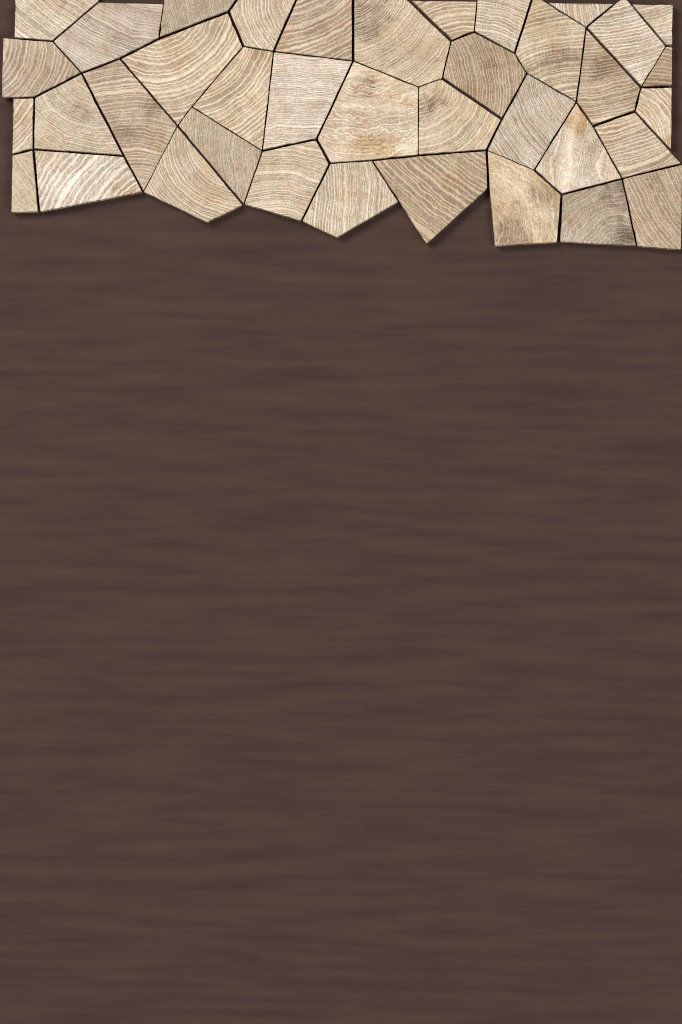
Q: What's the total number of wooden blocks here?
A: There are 38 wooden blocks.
